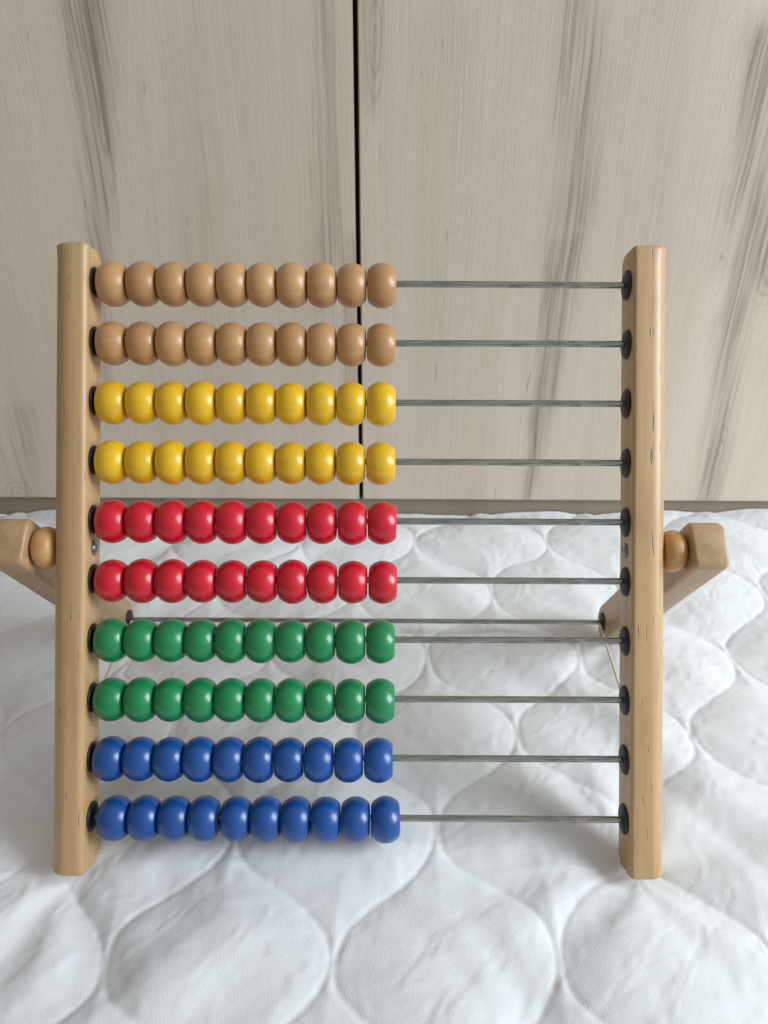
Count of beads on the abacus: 100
